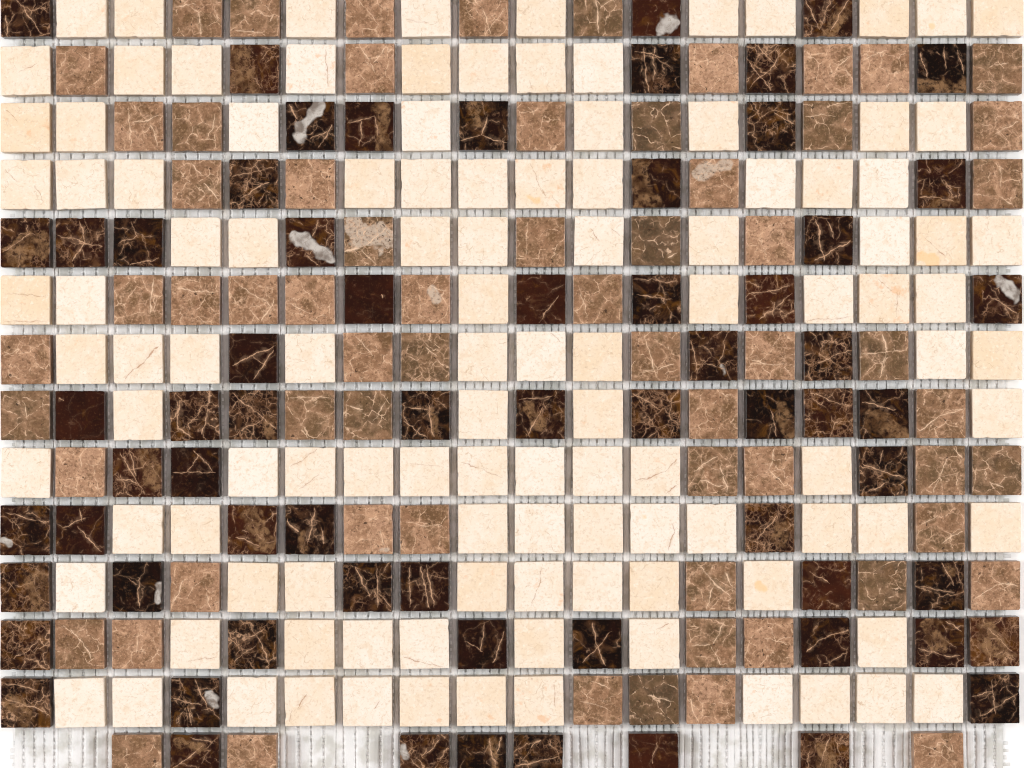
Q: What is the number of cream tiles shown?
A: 113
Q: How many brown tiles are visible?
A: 64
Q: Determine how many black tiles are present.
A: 66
